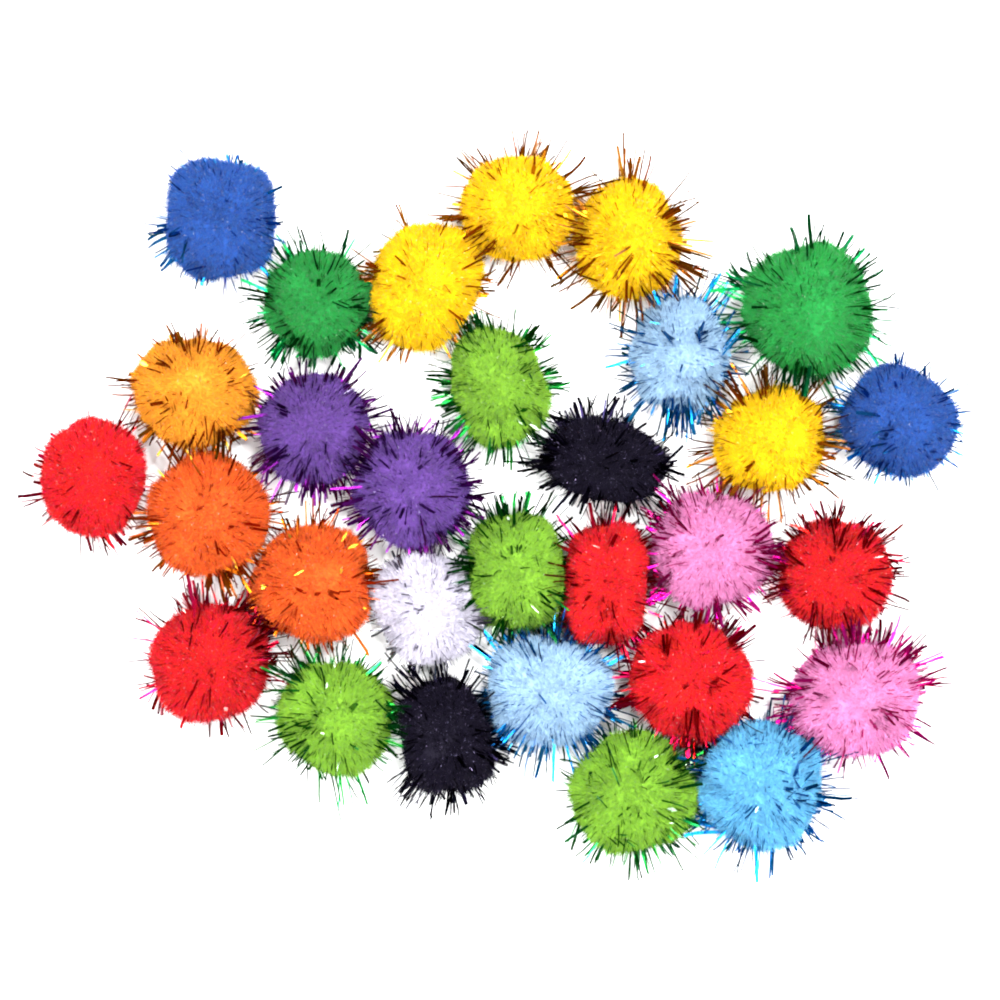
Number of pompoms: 30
